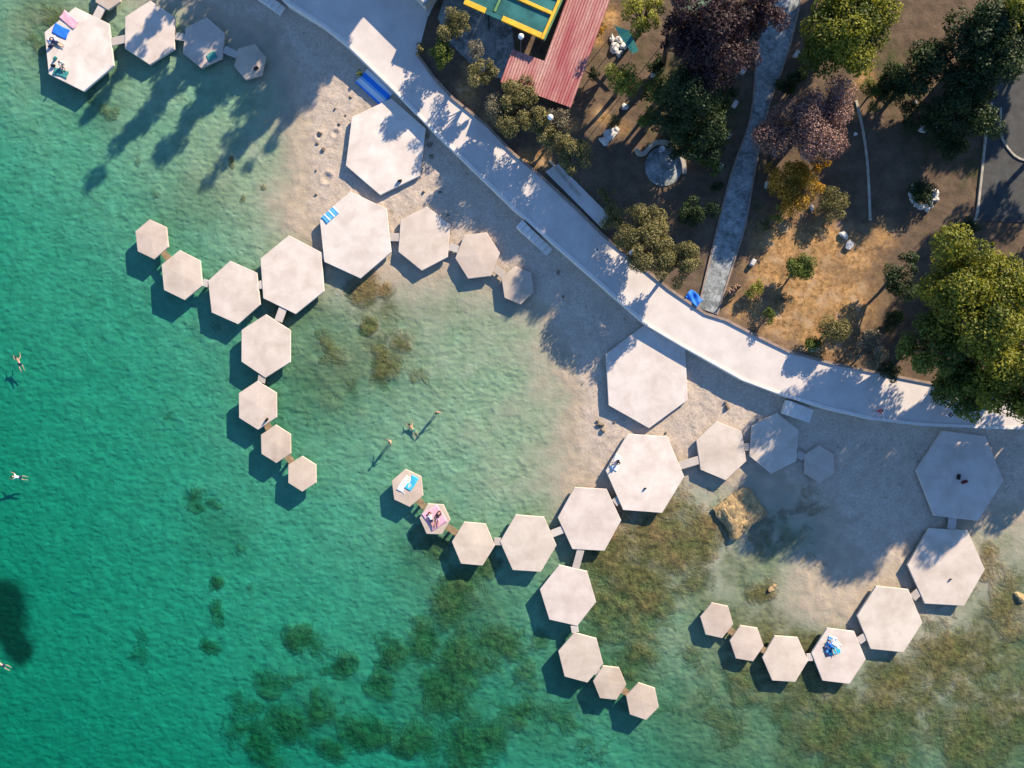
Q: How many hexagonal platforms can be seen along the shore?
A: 39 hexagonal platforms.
